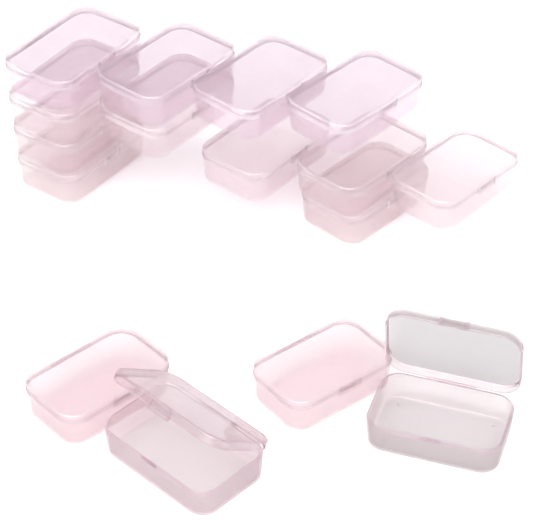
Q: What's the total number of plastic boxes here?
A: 16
